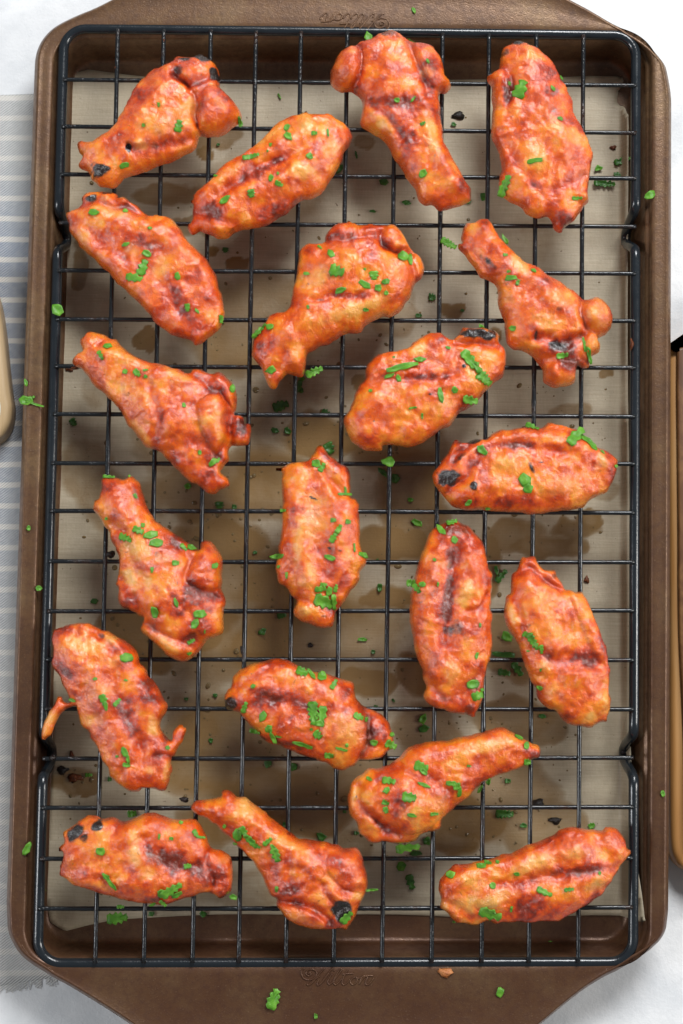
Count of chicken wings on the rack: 20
